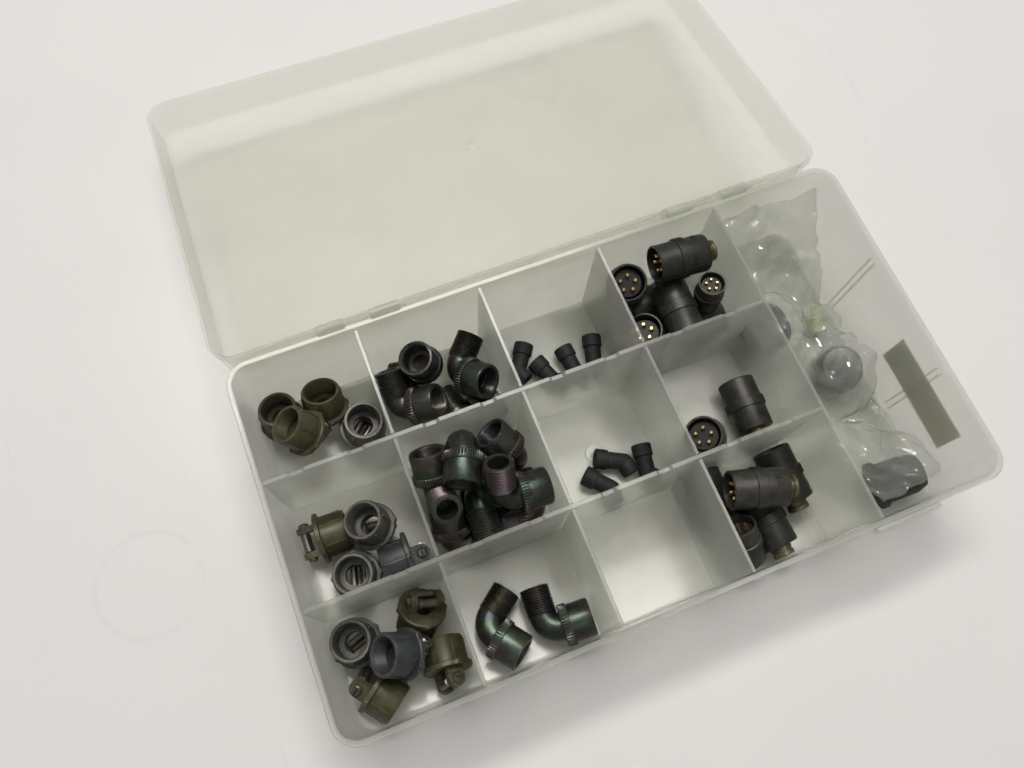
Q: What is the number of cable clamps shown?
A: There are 13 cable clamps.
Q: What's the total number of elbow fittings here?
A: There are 13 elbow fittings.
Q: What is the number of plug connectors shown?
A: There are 14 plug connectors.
